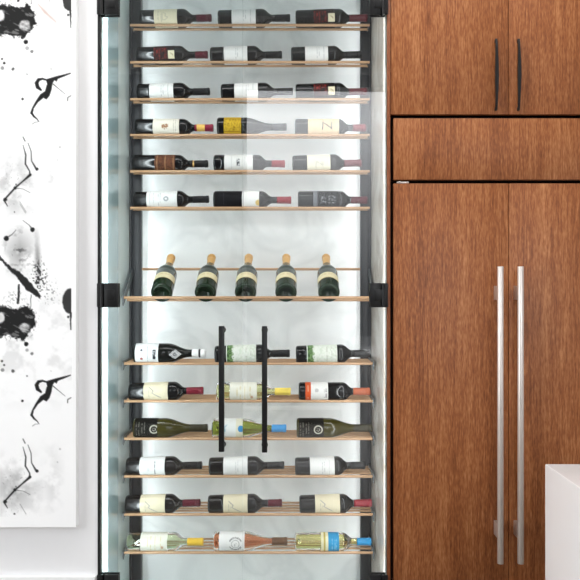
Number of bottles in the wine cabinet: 41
